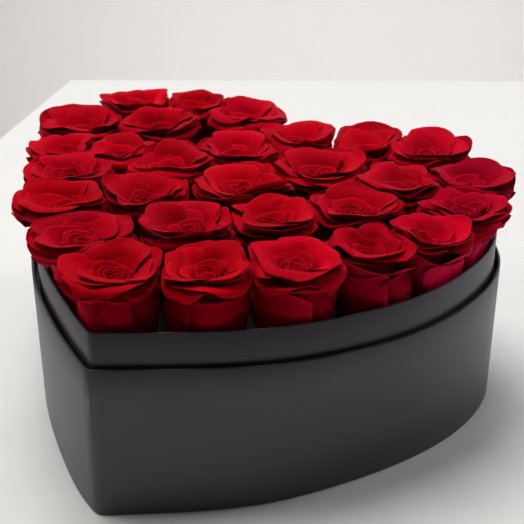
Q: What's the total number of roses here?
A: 29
